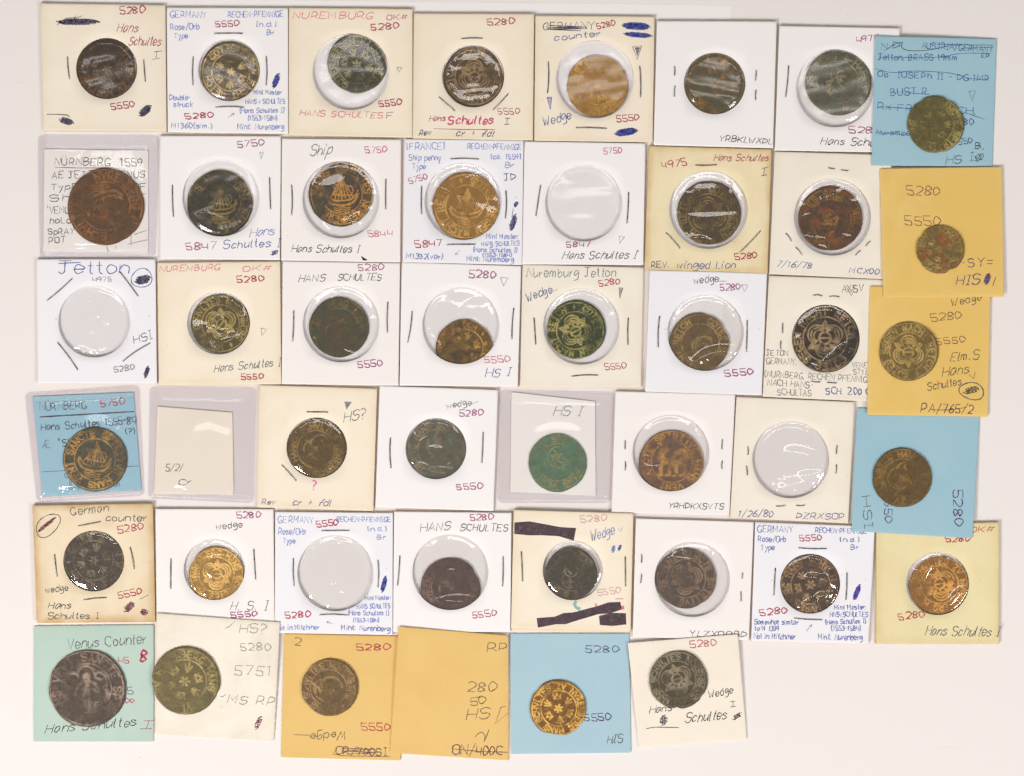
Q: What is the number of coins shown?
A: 40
